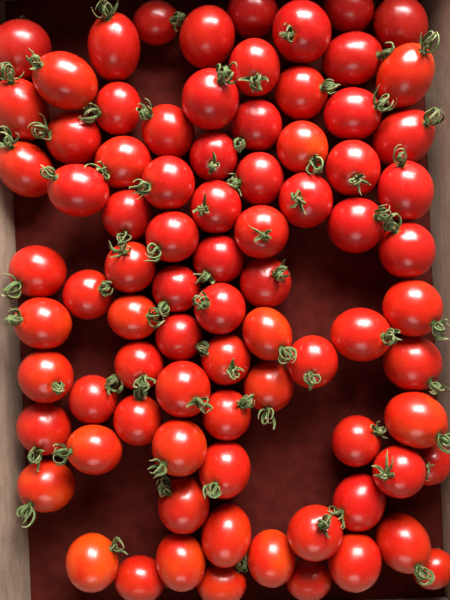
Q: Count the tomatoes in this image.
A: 82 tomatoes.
